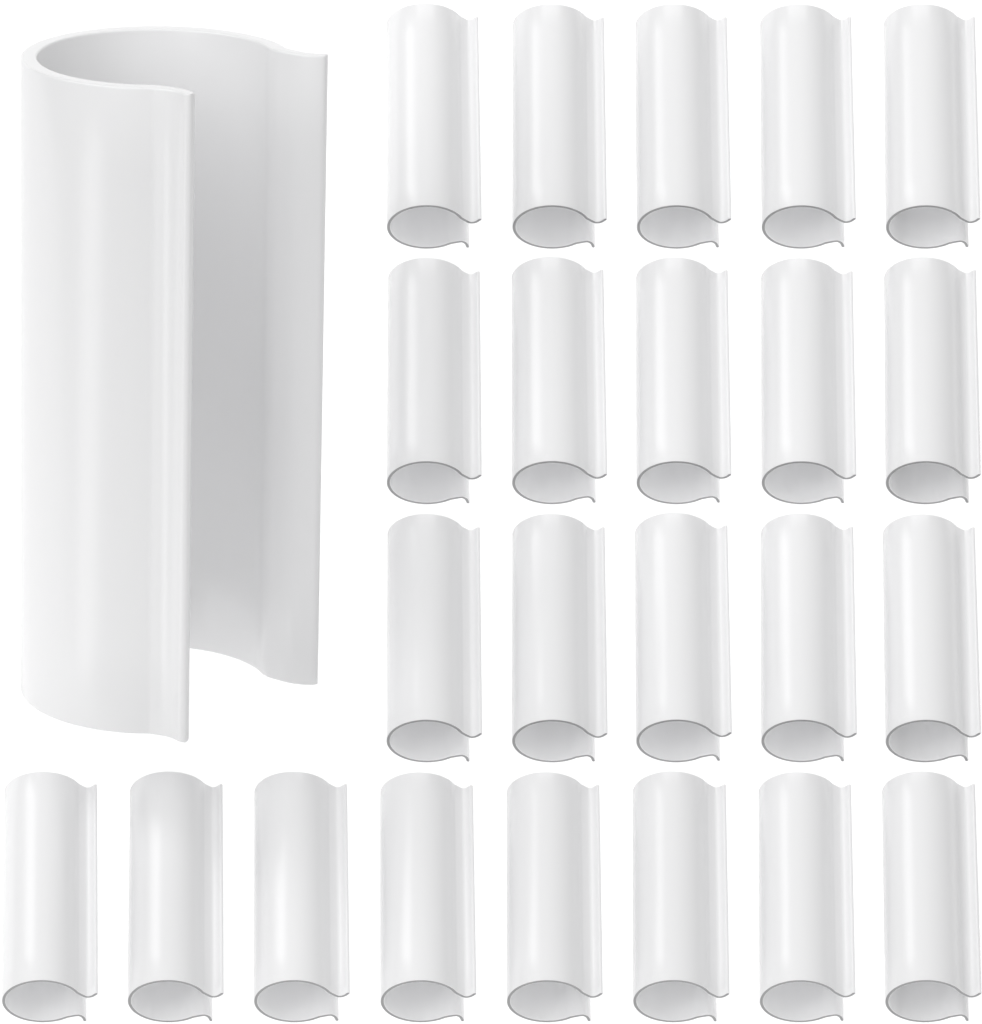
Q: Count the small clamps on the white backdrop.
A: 23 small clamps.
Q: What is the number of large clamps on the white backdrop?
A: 1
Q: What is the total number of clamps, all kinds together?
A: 24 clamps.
